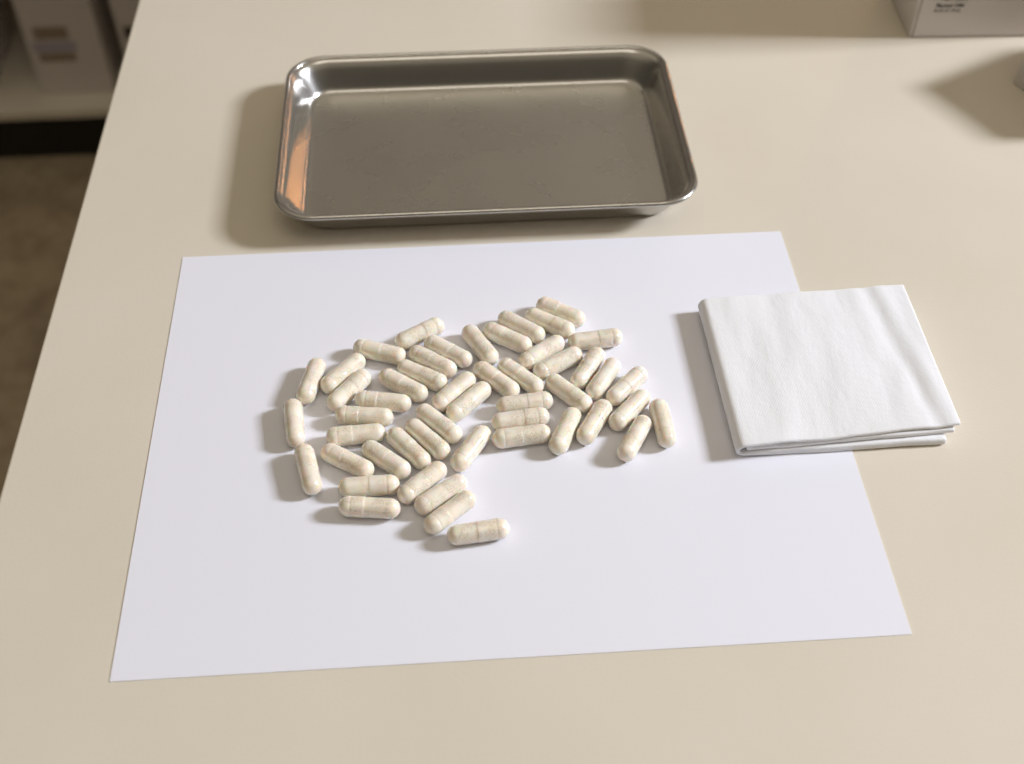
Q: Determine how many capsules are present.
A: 50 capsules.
